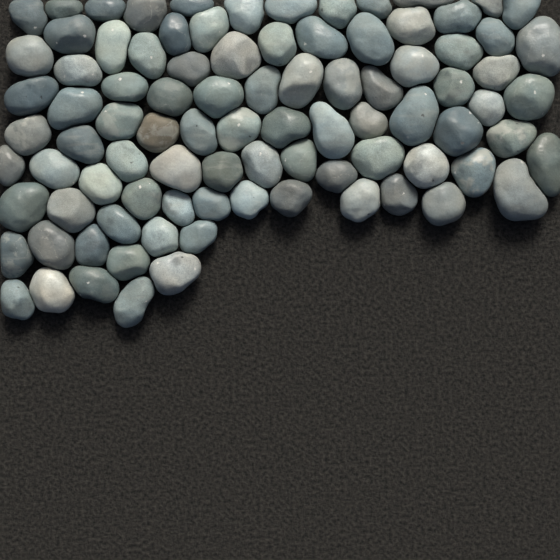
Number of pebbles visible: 91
